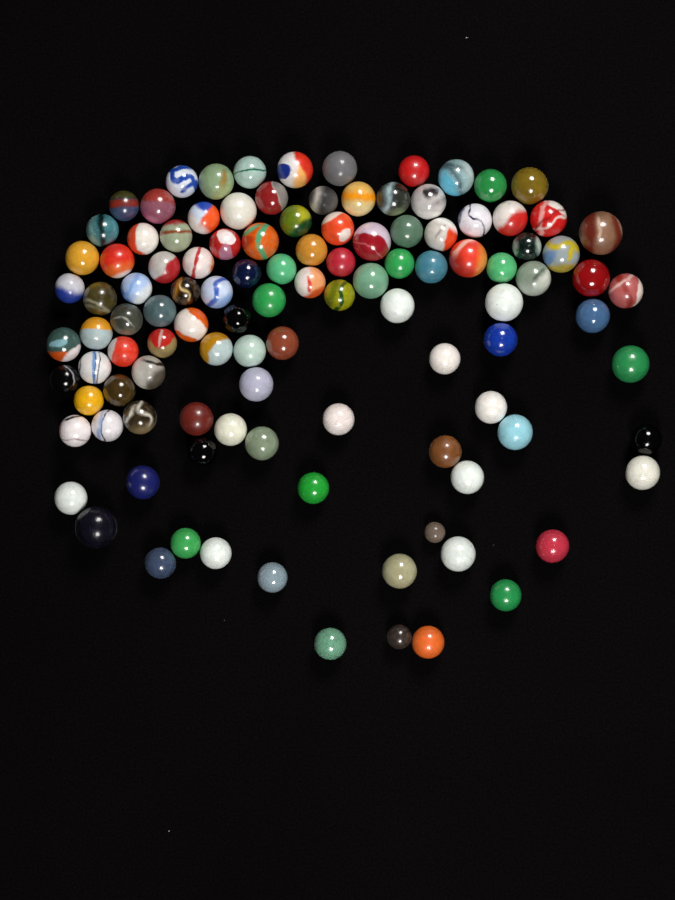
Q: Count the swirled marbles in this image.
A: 54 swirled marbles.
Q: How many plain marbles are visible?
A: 57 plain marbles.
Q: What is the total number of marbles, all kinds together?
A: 111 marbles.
